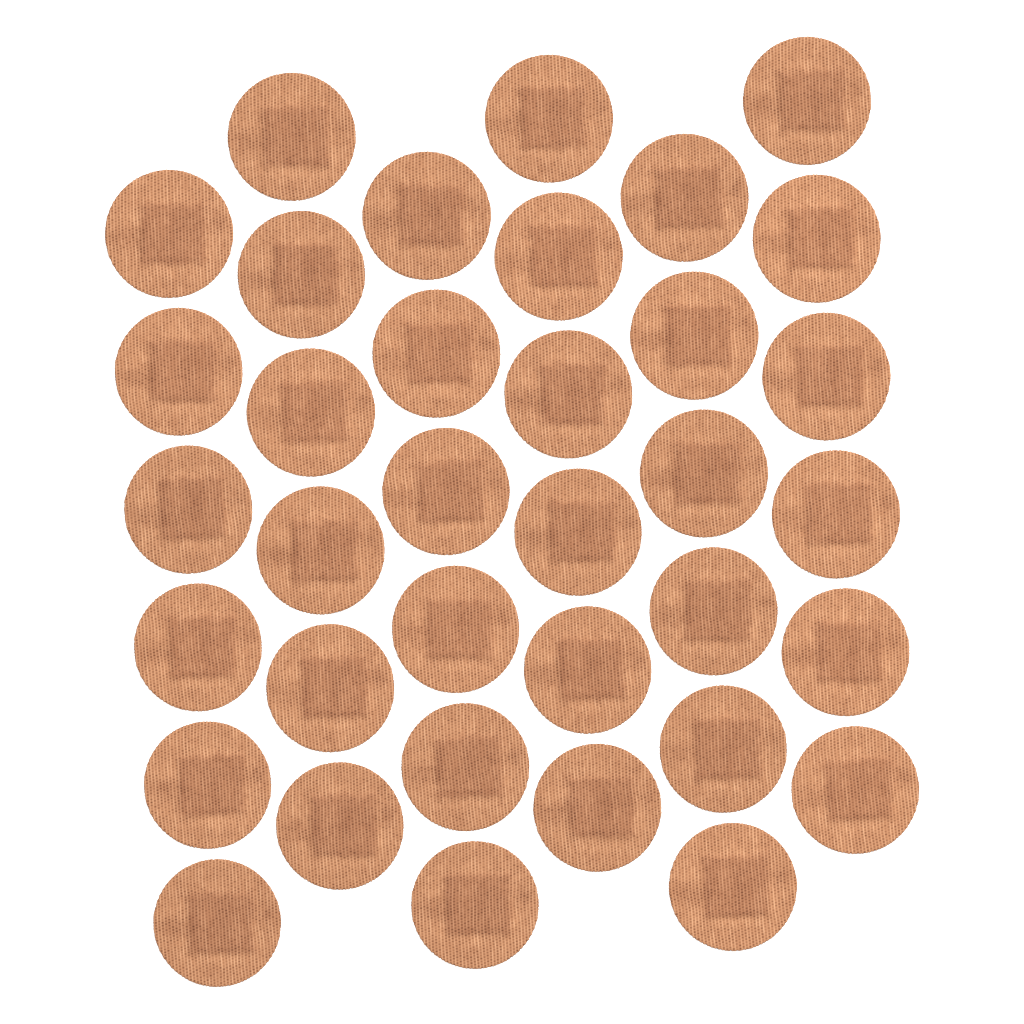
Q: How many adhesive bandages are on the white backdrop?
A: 36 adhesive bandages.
